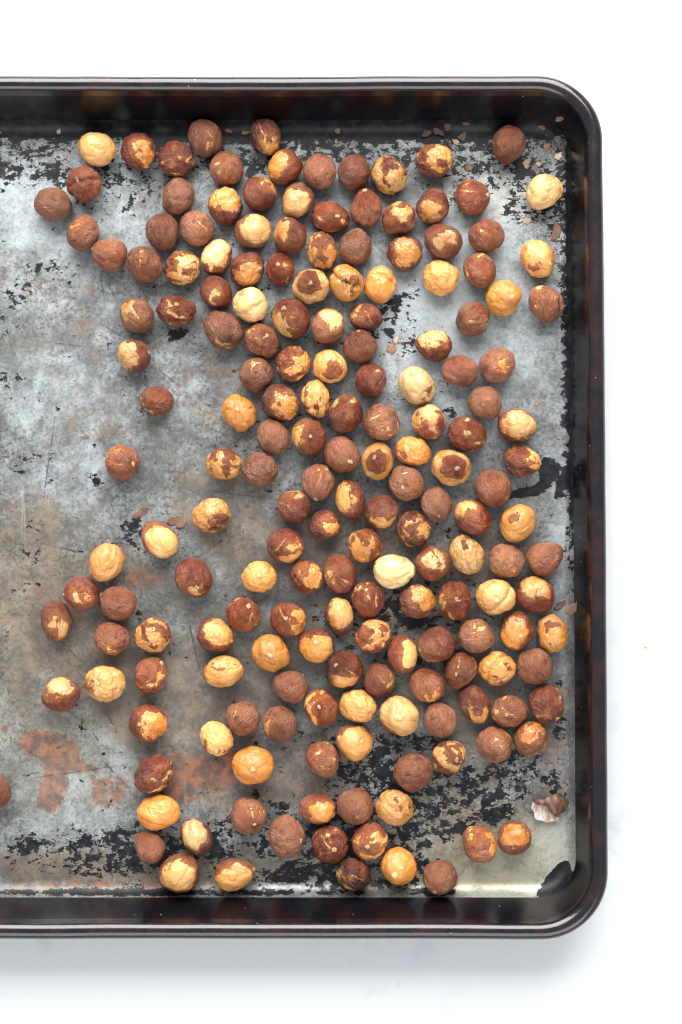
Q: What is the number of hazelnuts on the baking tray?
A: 183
